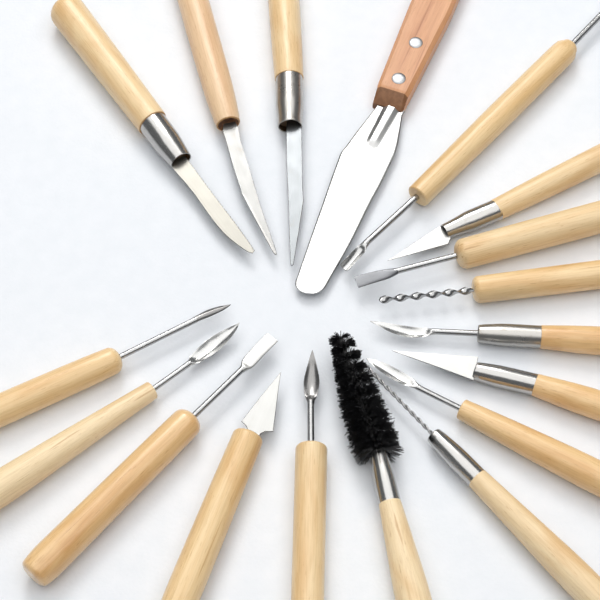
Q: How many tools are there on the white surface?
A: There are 18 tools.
